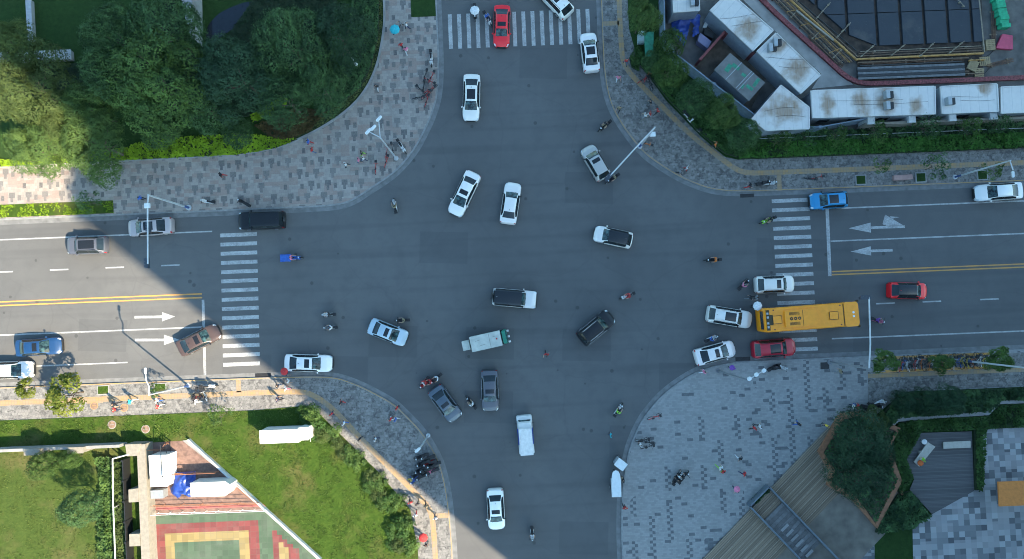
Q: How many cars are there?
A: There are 28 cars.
